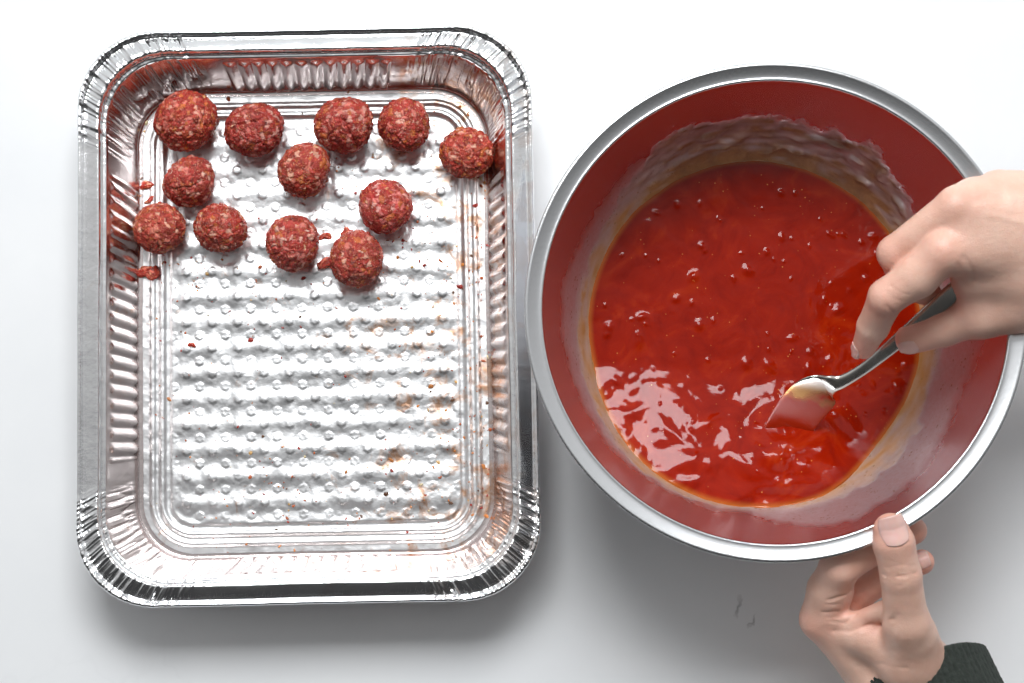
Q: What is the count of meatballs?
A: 12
